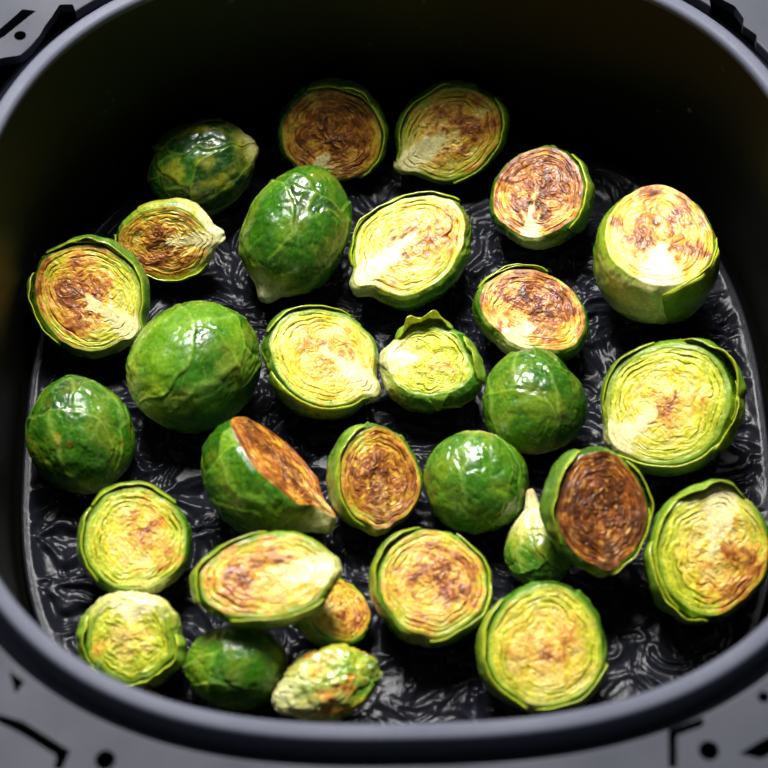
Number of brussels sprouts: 30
